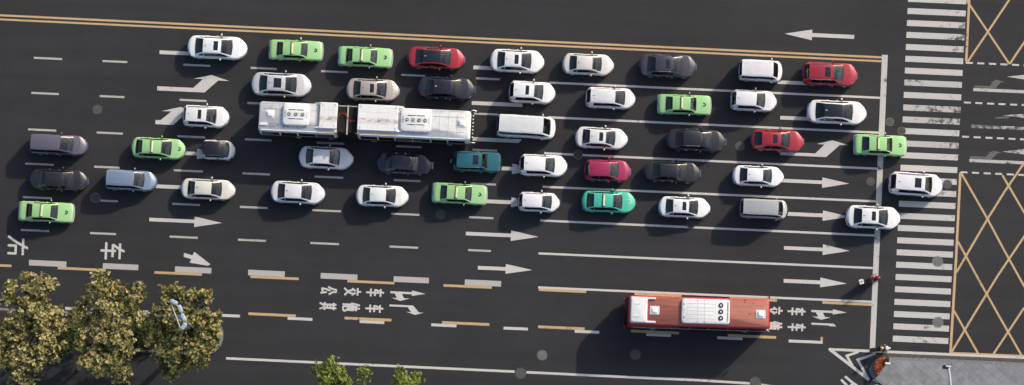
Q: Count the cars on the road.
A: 46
